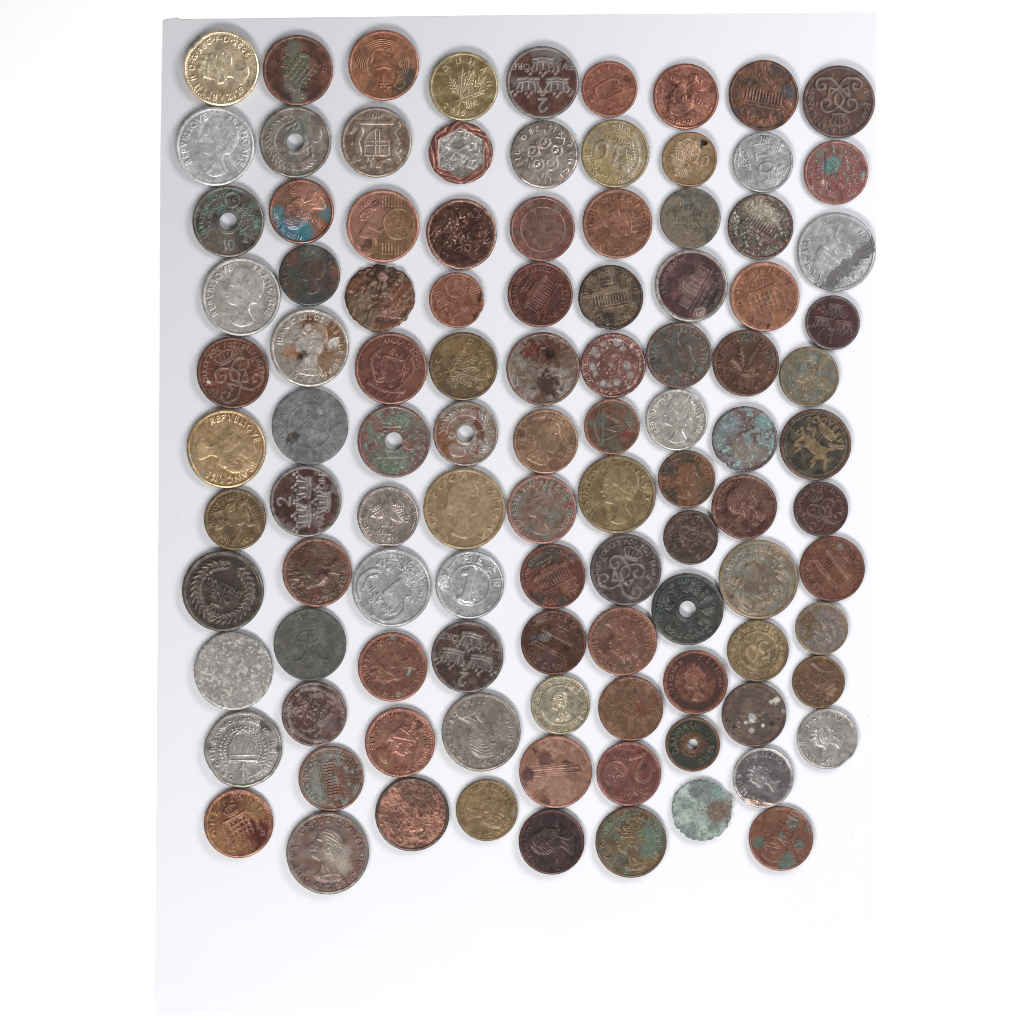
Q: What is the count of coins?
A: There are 104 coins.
